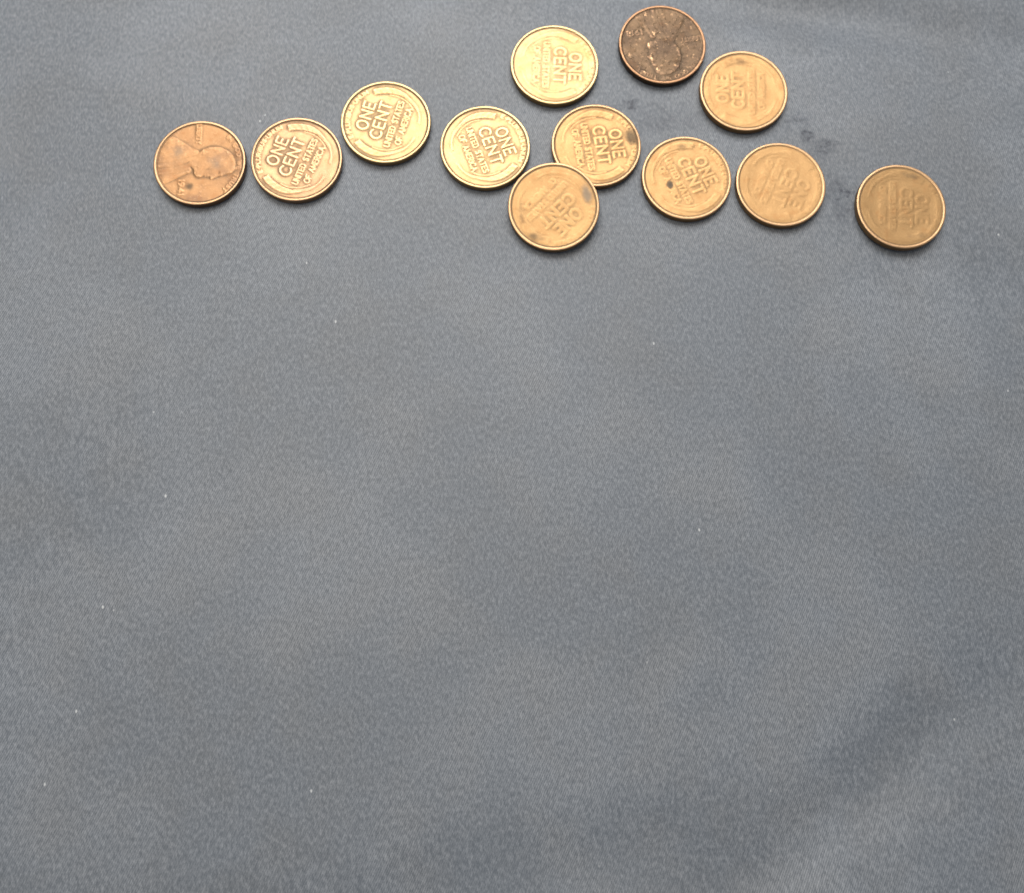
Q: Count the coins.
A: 12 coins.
